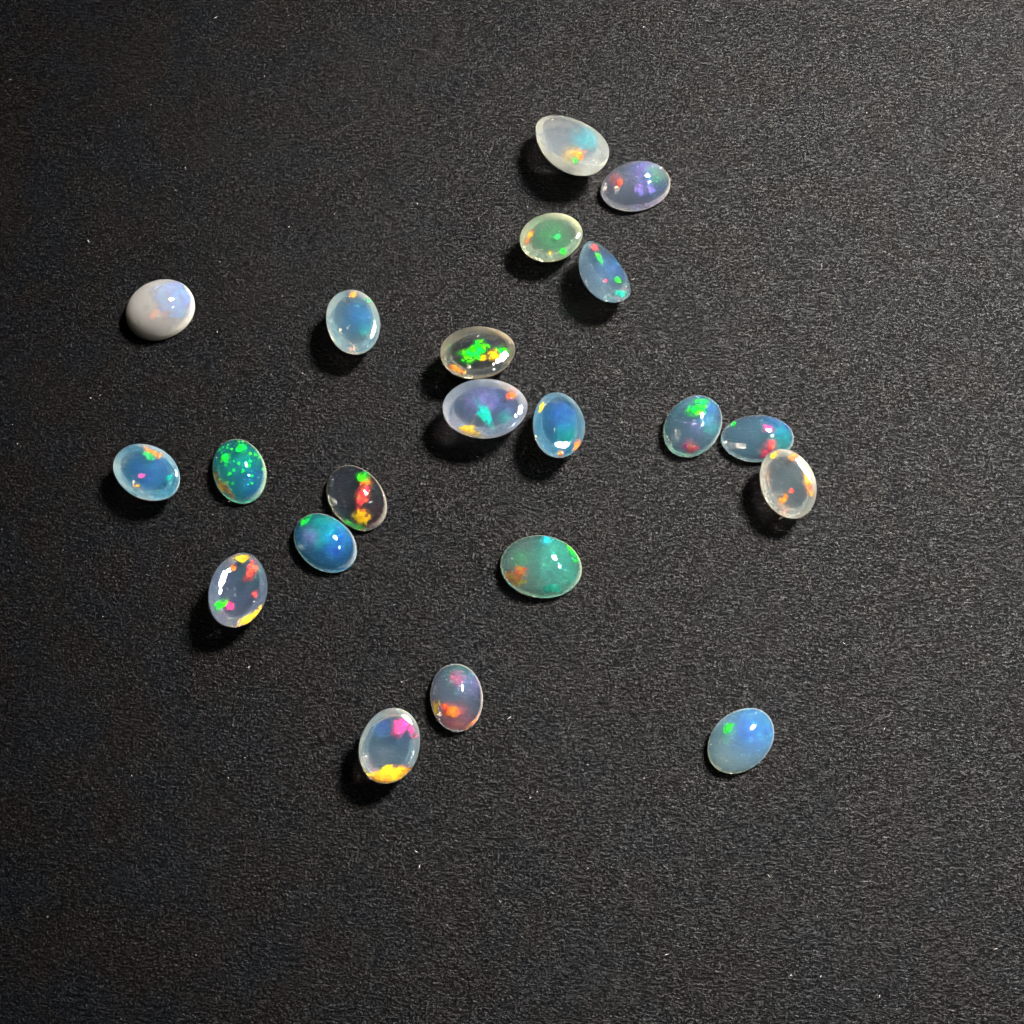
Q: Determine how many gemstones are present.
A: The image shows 21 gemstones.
